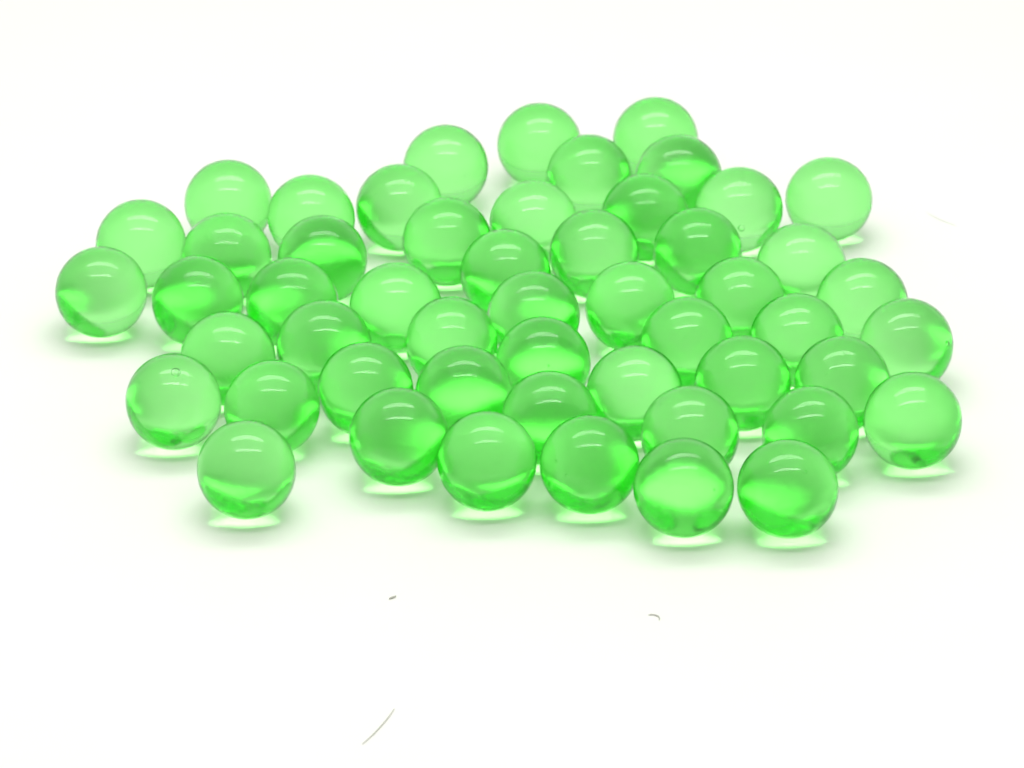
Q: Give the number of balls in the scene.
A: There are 52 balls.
